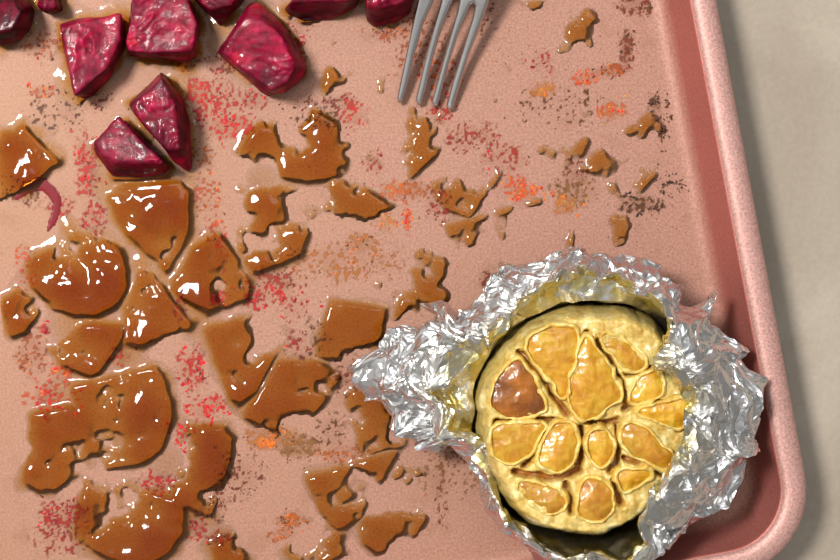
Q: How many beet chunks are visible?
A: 10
